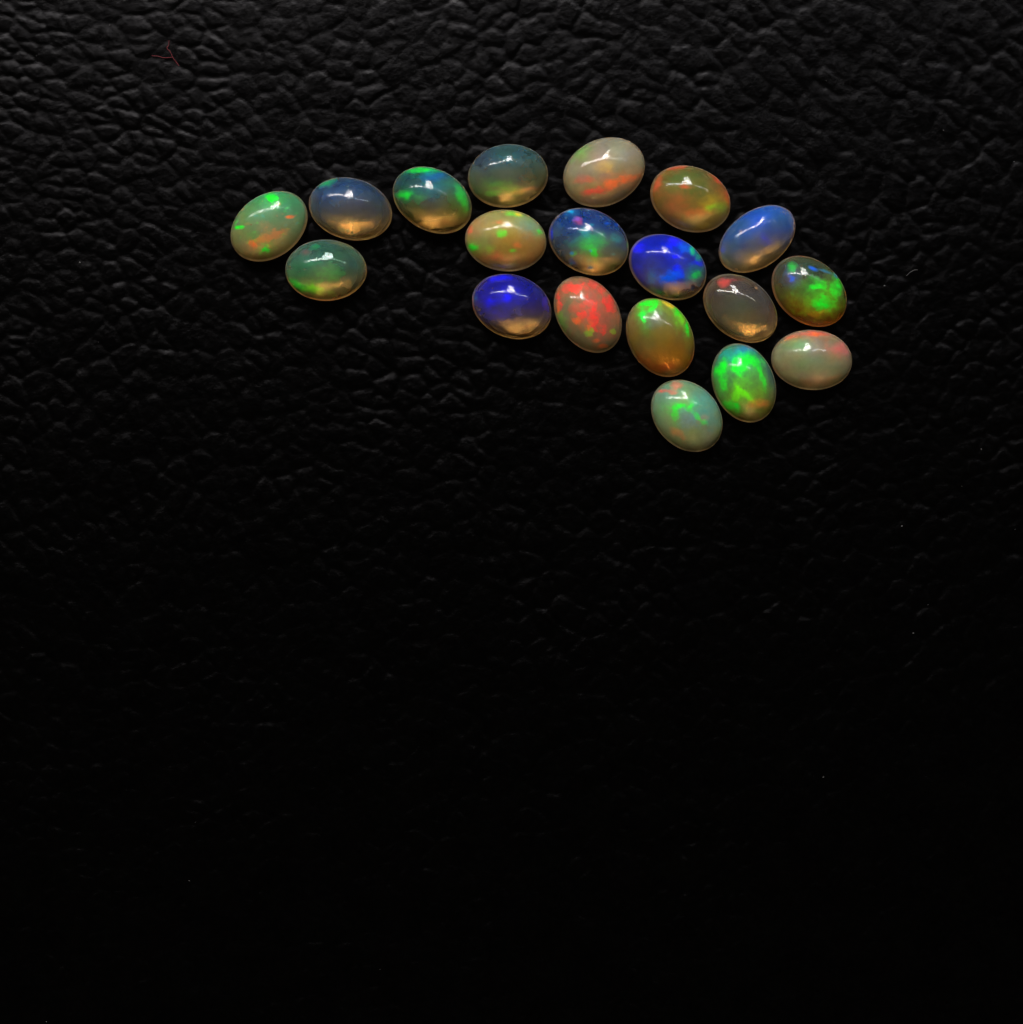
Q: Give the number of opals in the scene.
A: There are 19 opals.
